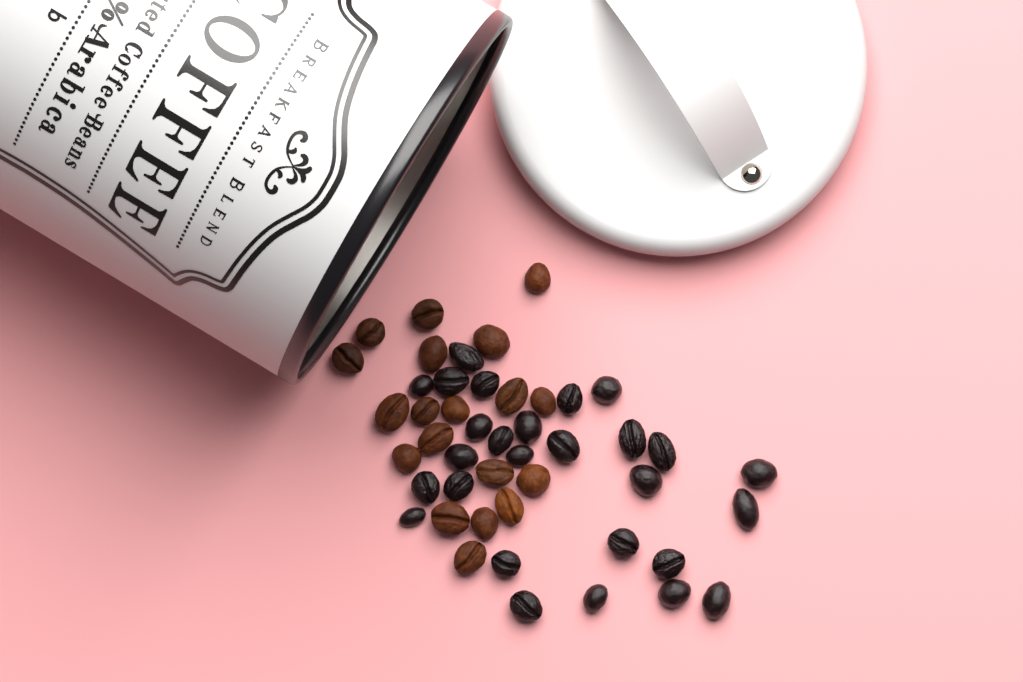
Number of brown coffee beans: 19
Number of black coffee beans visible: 27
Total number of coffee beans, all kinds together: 46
